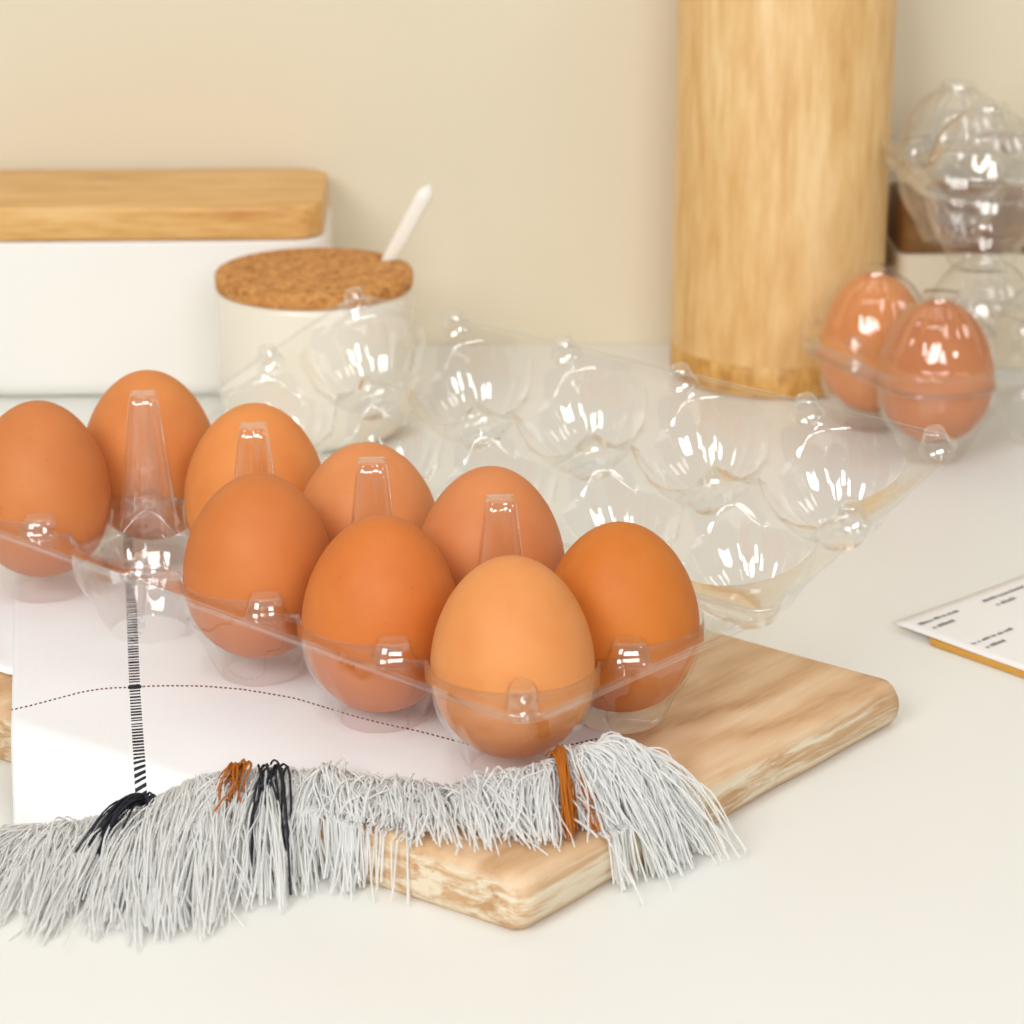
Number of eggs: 11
